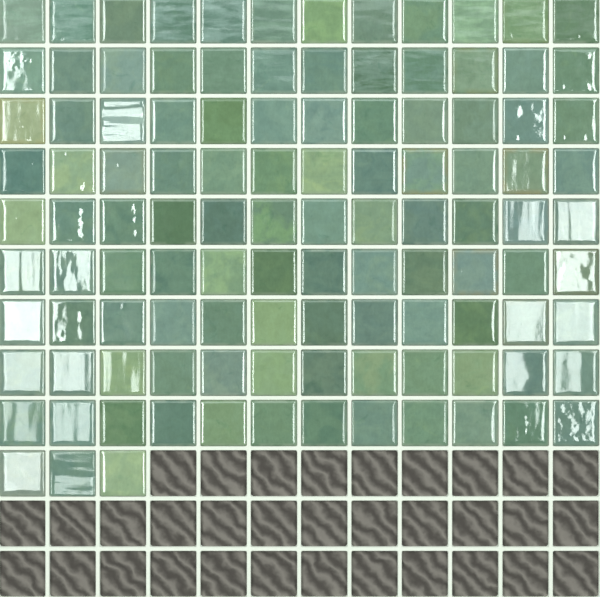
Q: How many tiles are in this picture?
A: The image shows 111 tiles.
